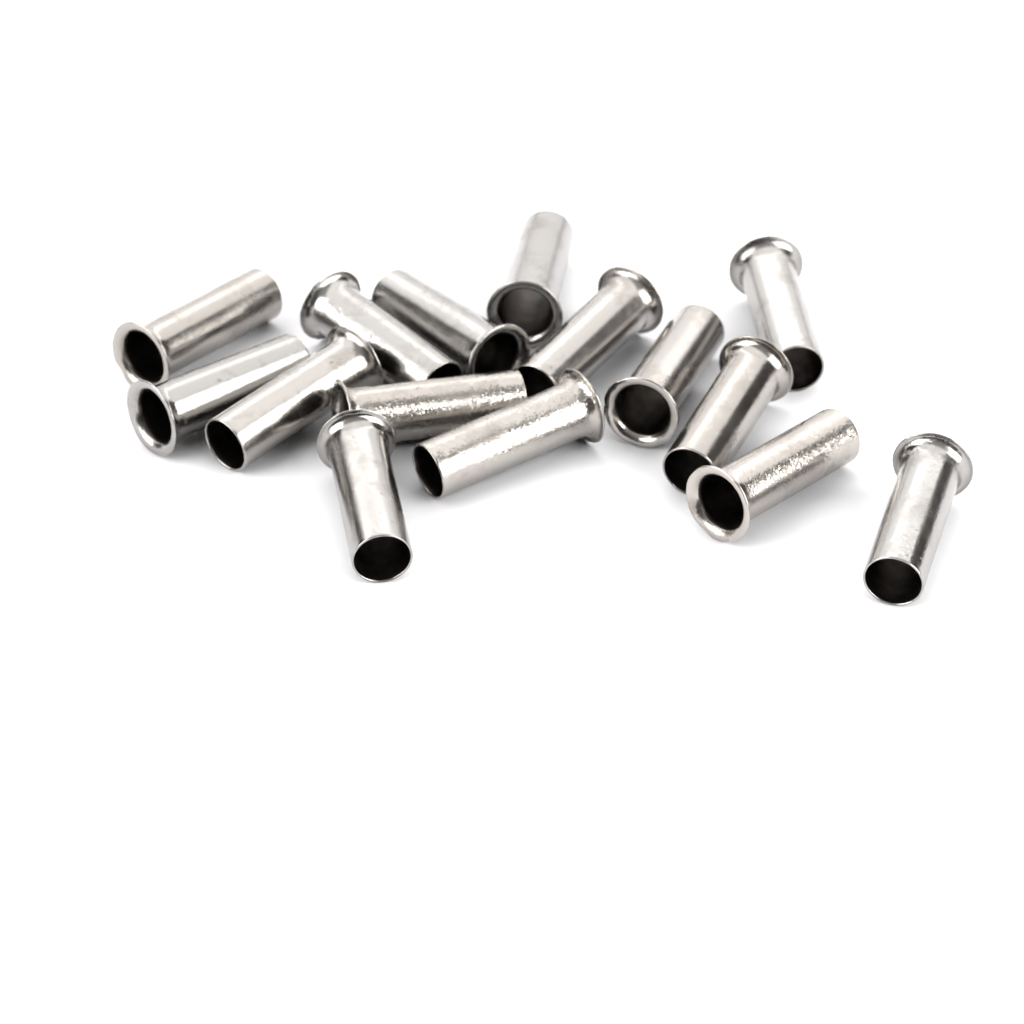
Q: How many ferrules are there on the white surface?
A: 15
